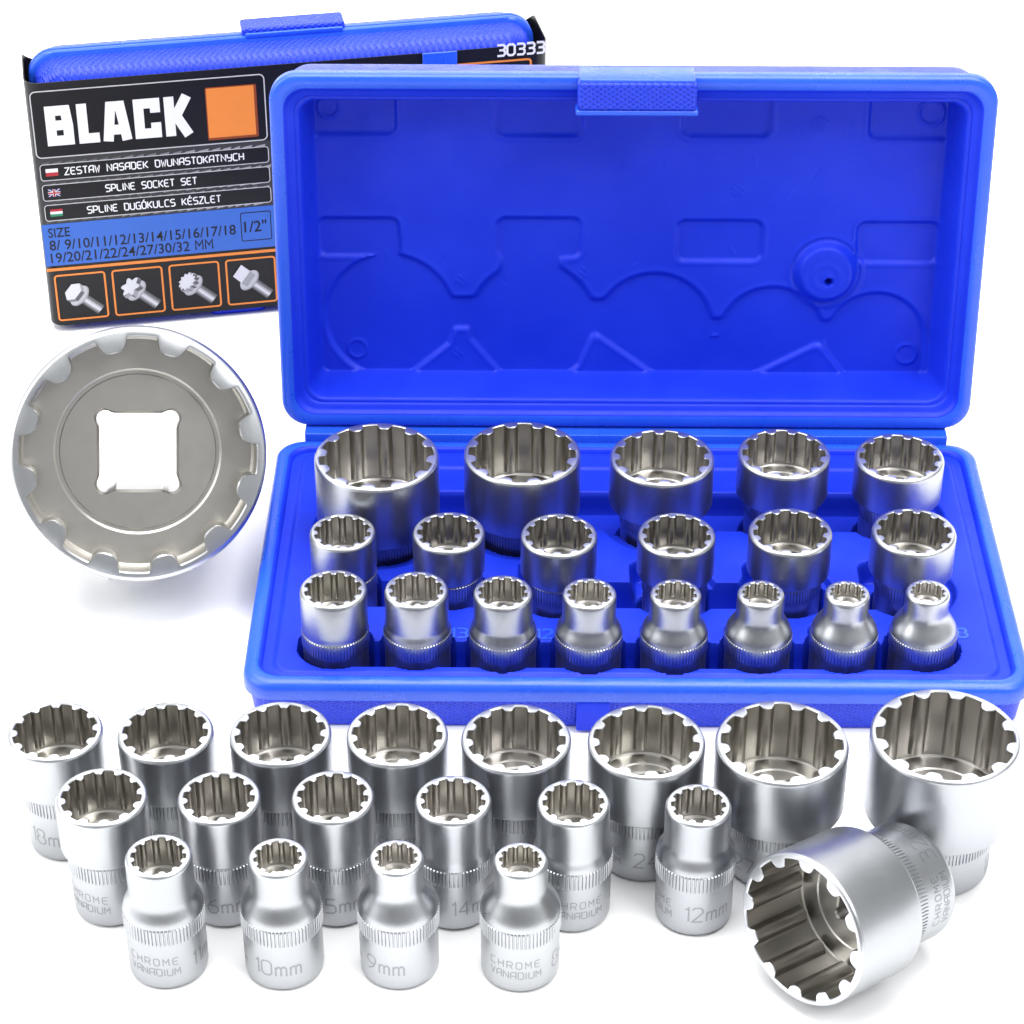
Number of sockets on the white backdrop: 39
